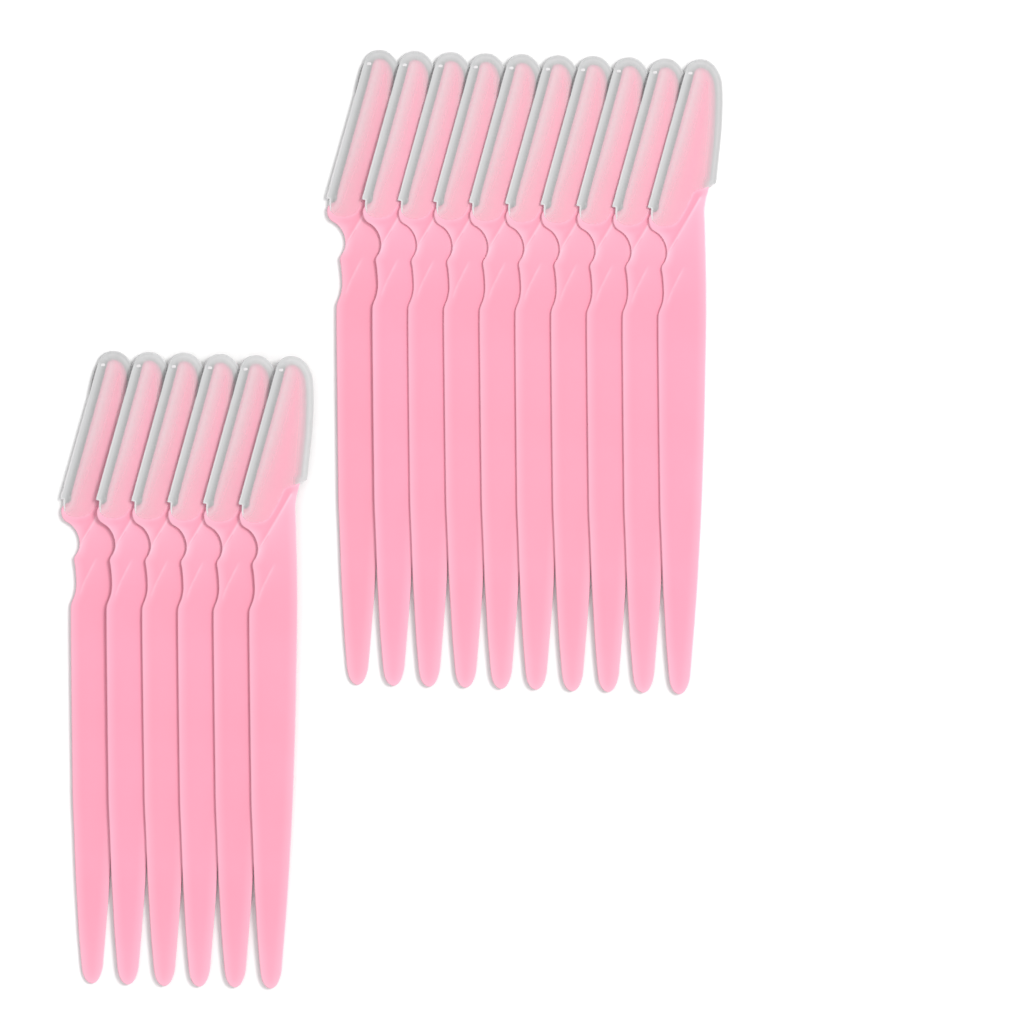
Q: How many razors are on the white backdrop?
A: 16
